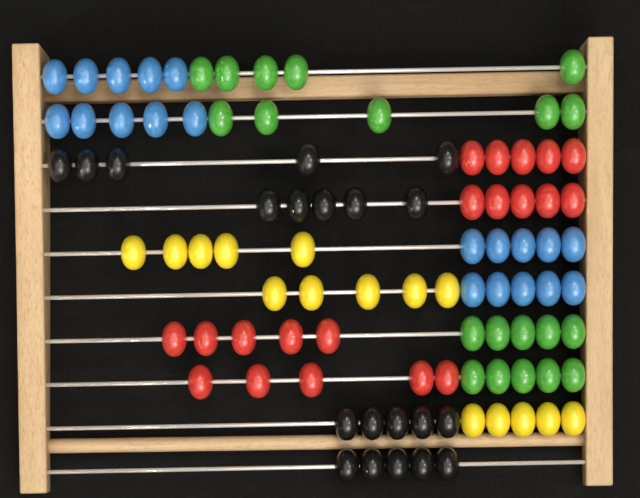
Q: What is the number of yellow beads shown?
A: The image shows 15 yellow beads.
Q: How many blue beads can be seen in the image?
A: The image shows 20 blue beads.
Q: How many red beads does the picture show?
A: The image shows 20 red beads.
